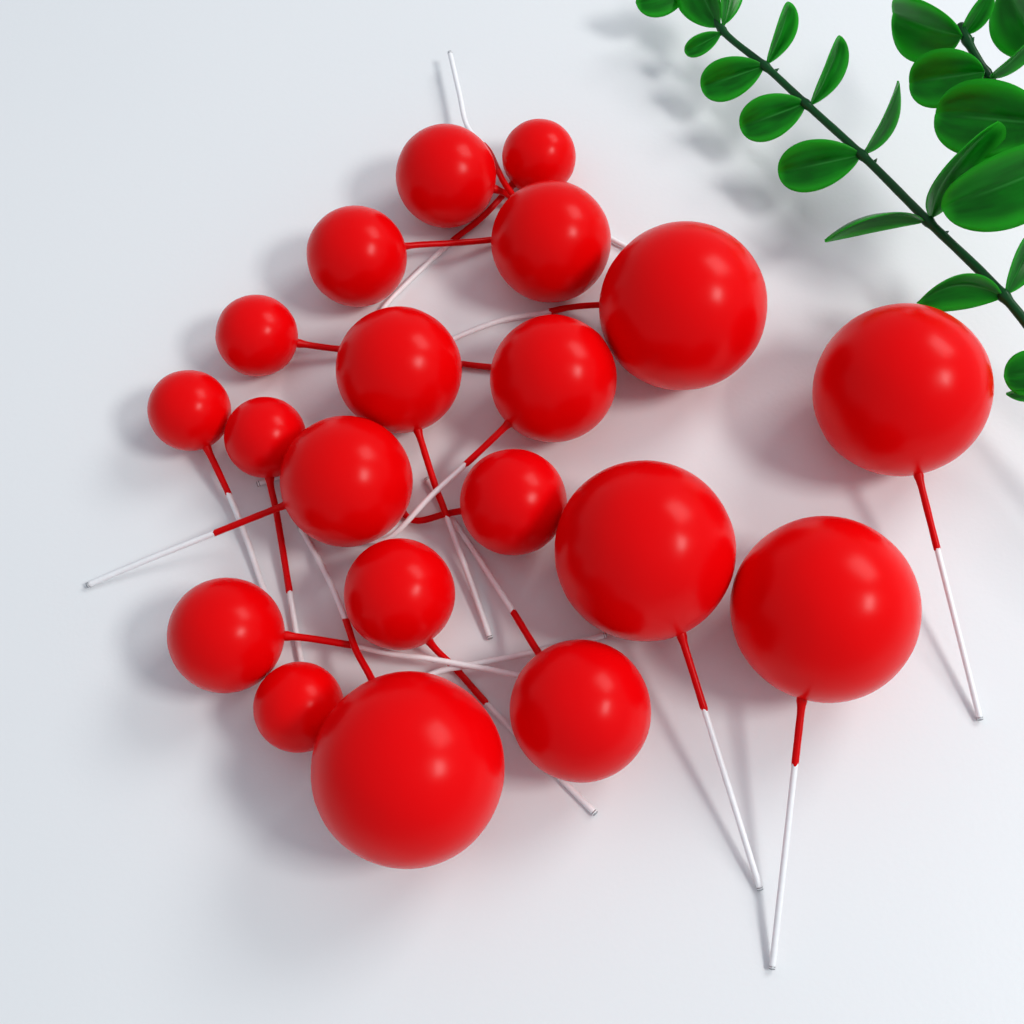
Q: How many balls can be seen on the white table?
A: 20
